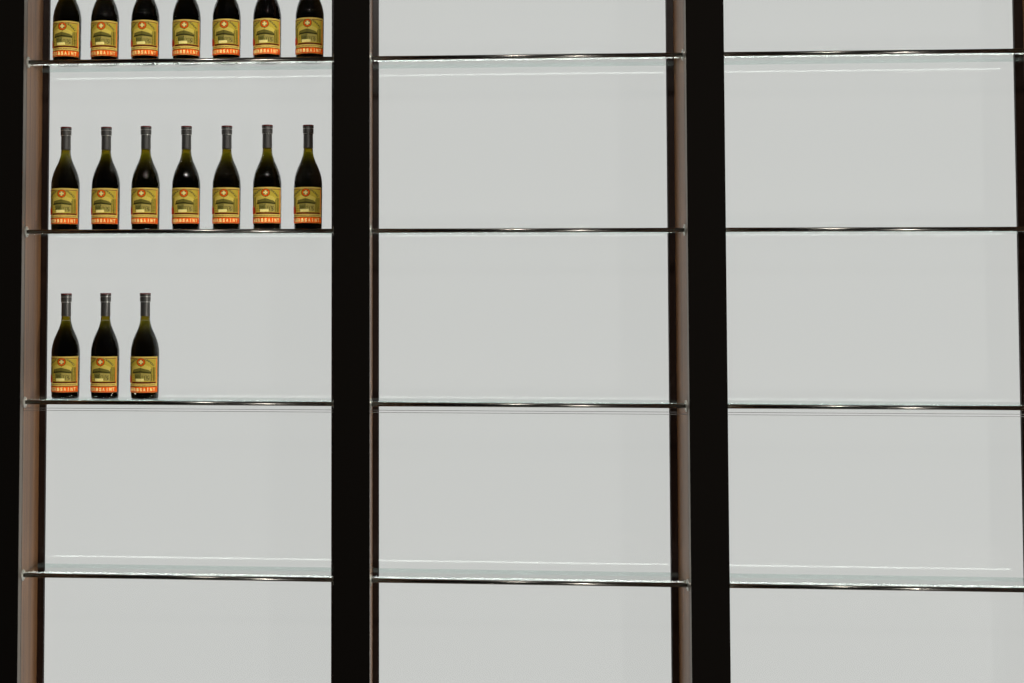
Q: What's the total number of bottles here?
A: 17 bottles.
